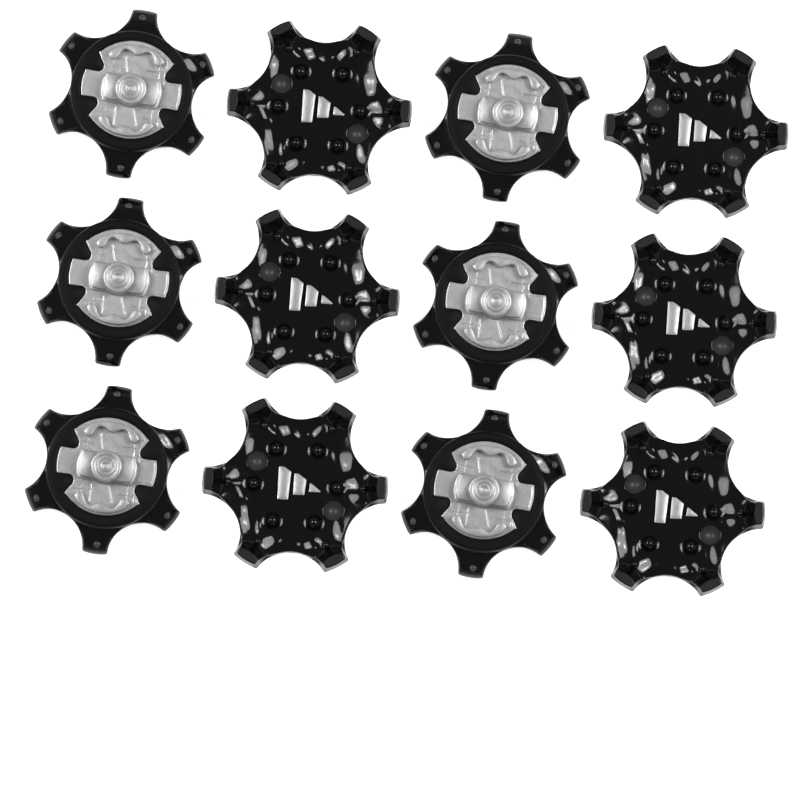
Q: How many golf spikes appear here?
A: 12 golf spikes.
